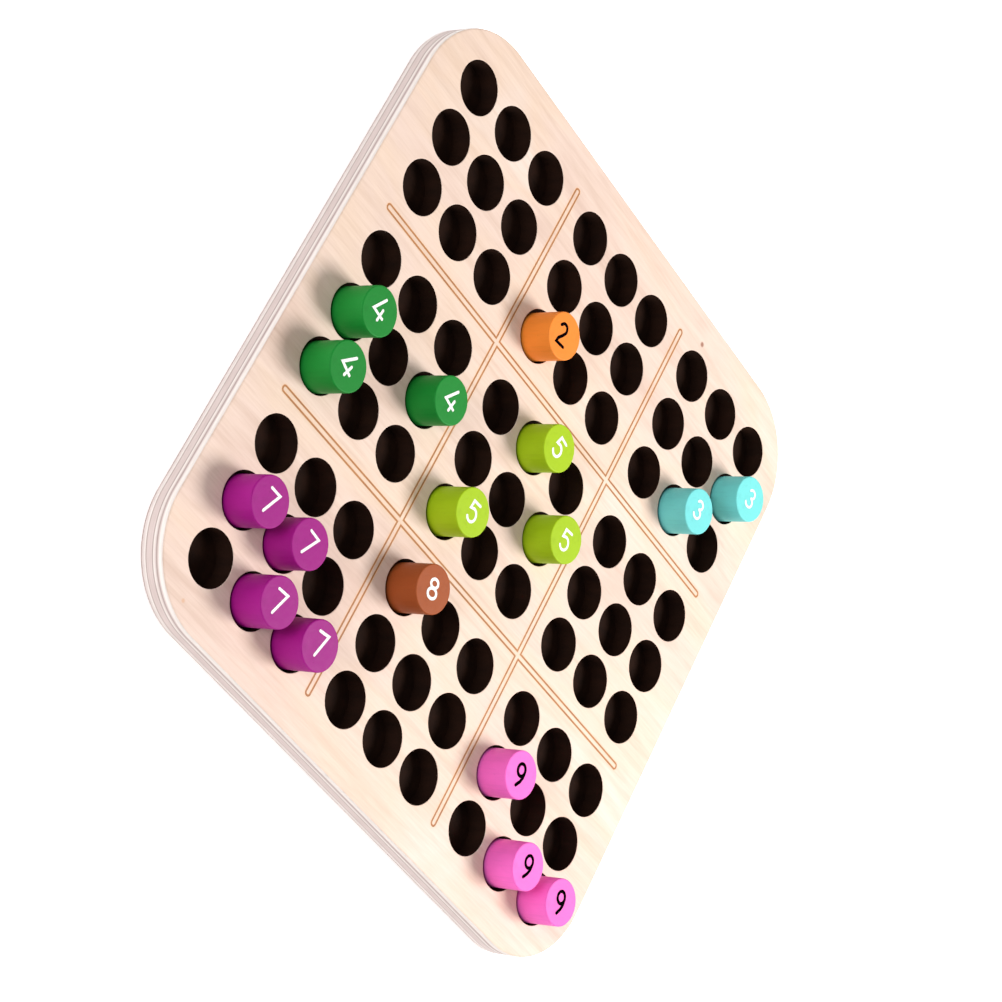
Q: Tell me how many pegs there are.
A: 17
